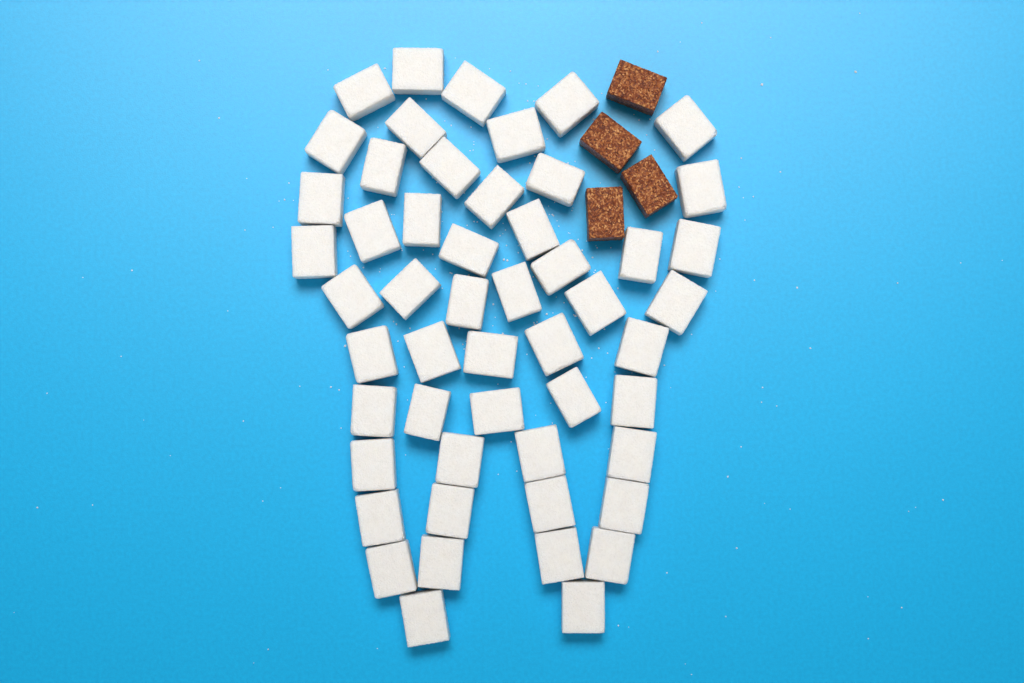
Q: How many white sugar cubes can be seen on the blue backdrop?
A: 52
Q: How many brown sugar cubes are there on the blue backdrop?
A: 4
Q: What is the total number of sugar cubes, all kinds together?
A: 56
